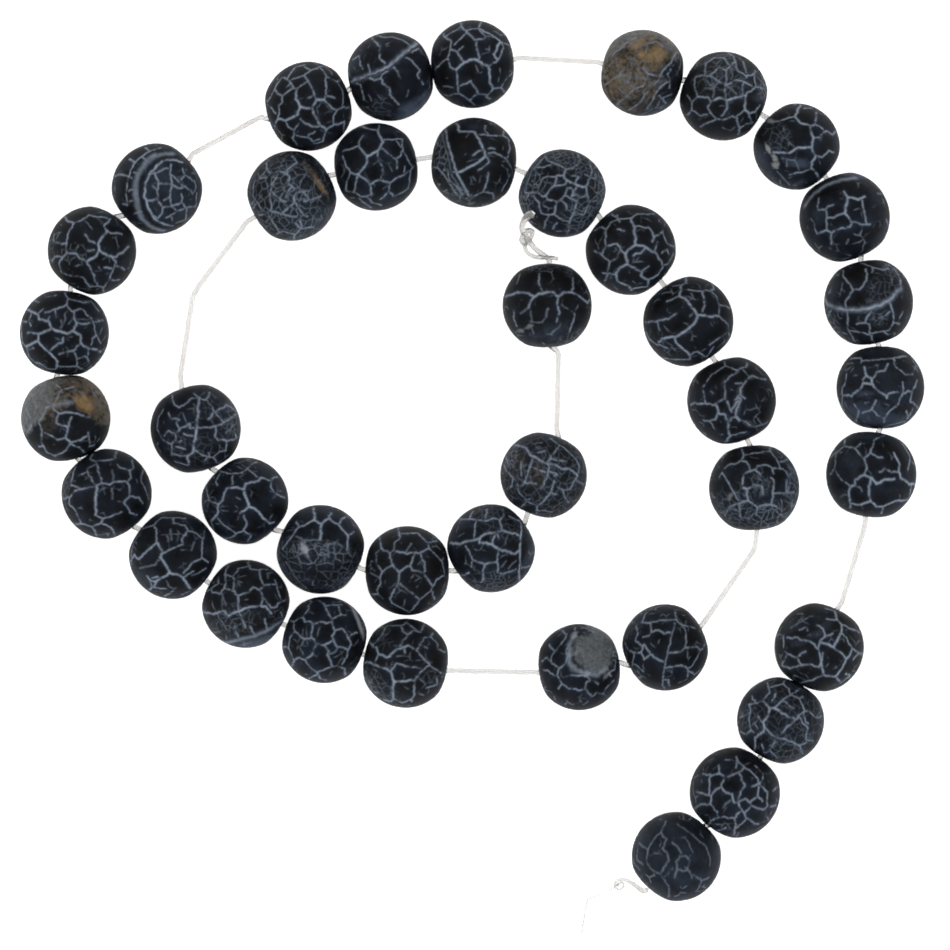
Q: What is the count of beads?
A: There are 40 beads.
